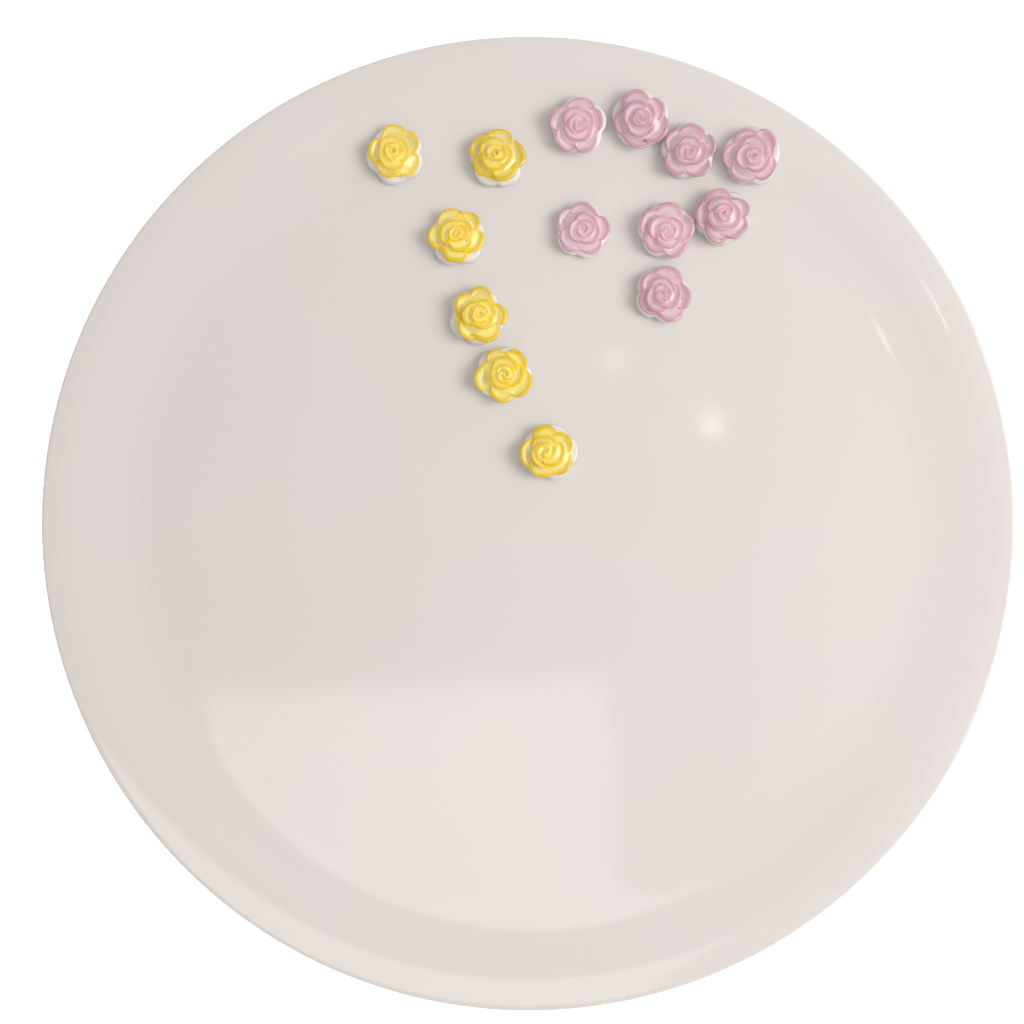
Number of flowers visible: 14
